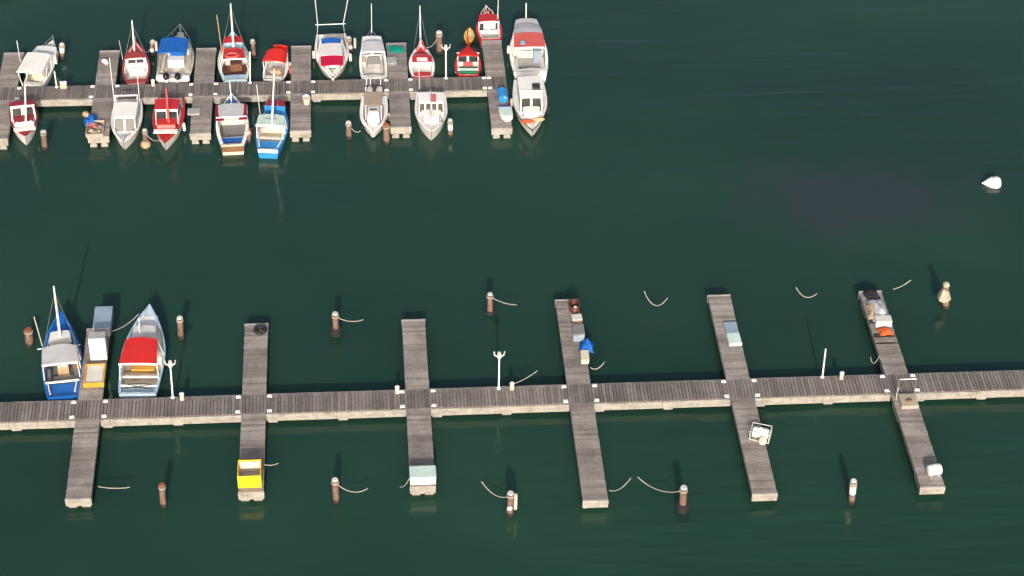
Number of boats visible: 22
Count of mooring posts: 21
